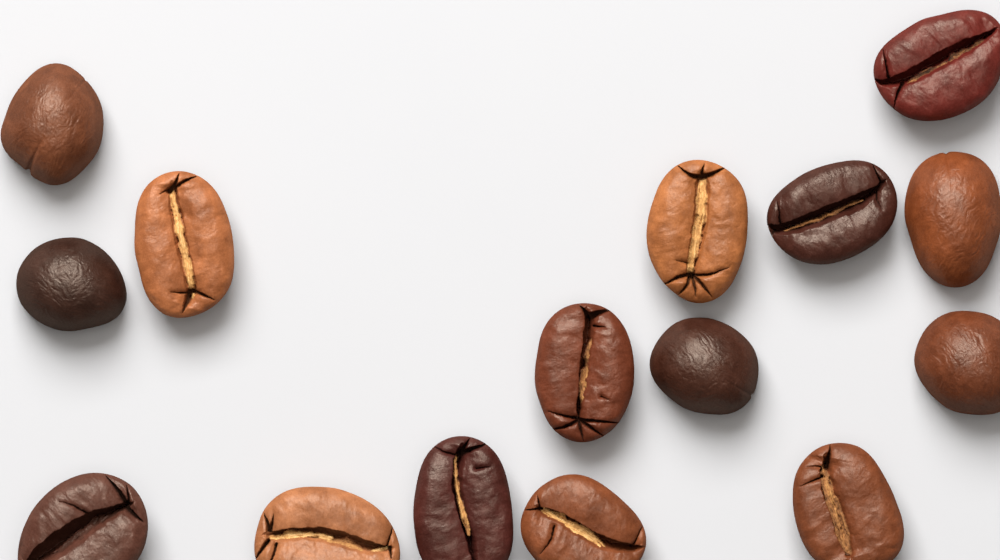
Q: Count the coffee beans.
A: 15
